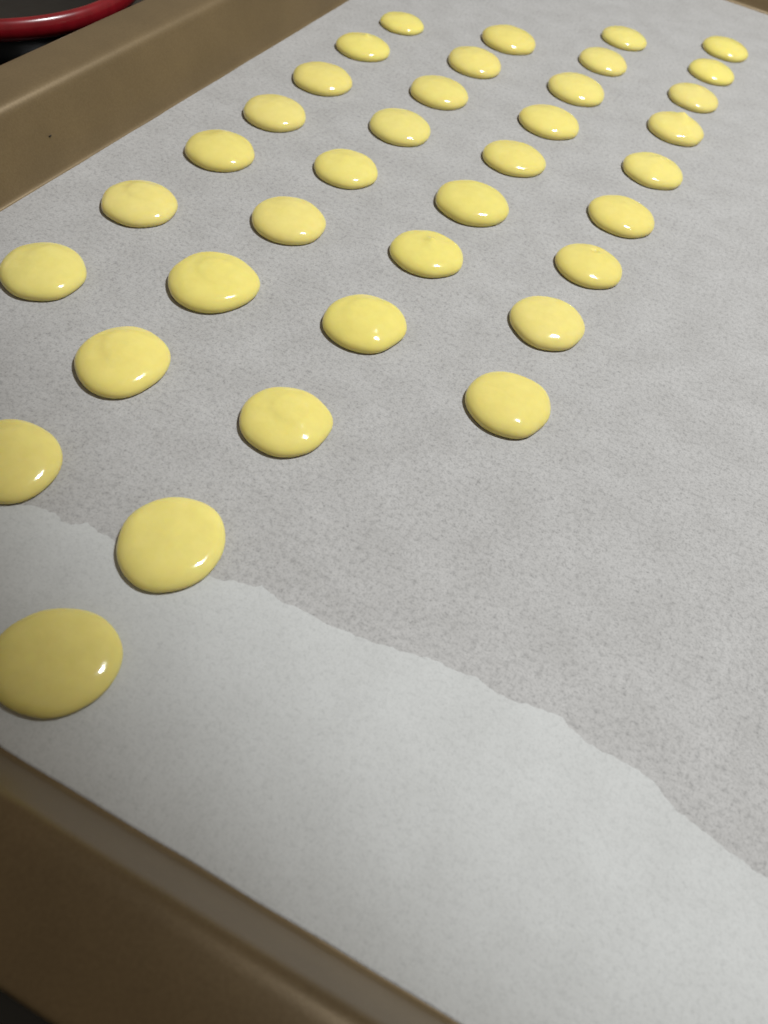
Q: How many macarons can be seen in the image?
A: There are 36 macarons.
